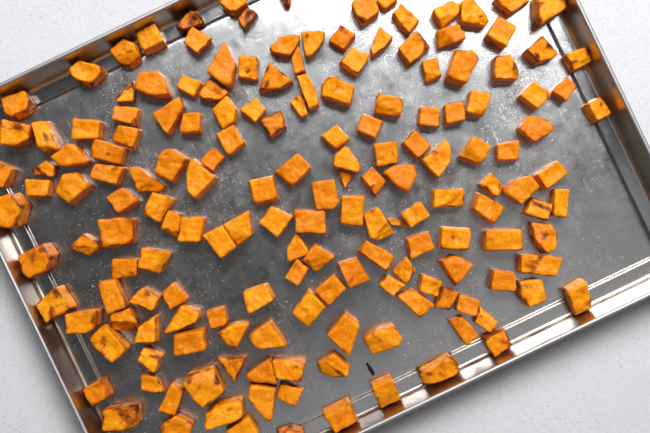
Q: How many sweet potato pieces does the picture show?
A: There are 169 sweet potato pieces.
